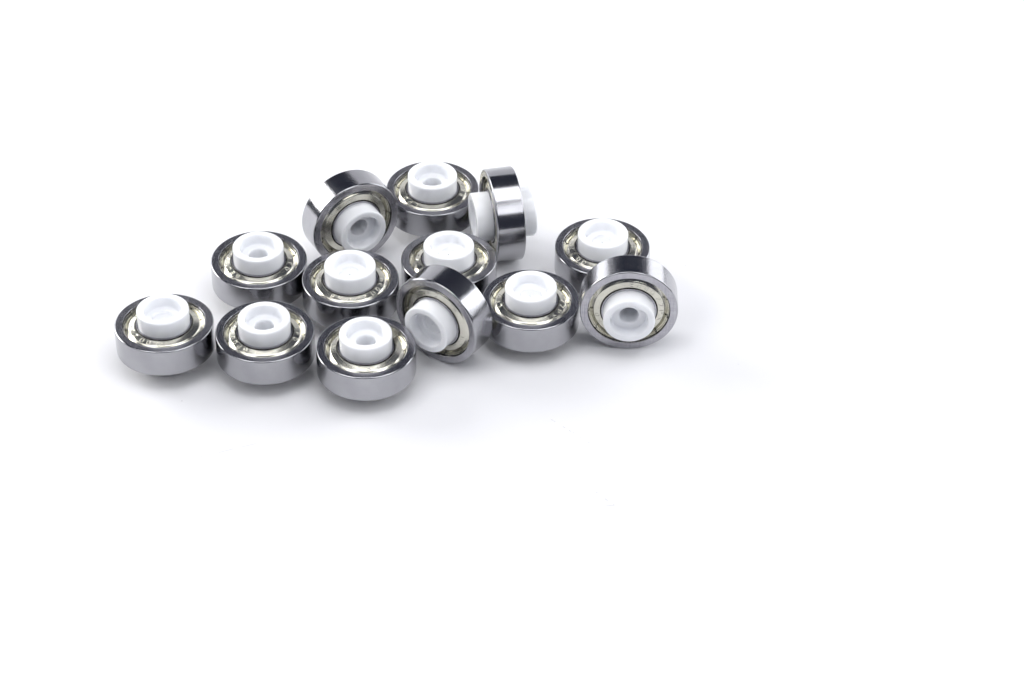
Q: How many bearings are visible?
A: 13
